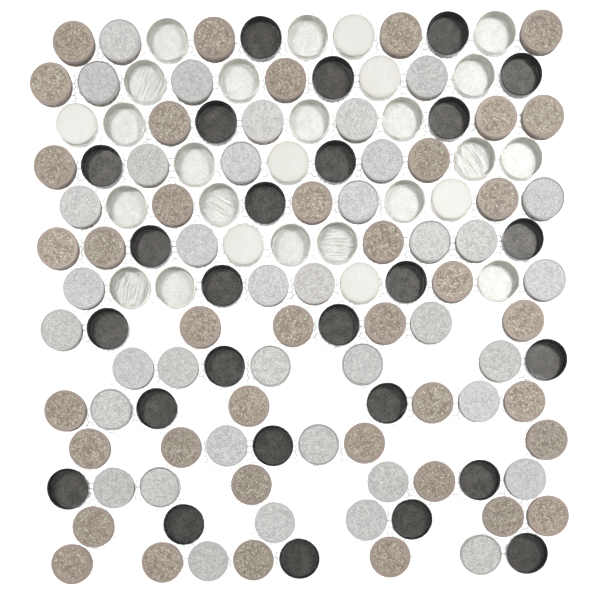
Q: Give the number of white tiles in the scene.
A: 27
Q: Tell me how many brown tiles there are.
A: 39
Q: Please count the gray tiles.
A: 38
